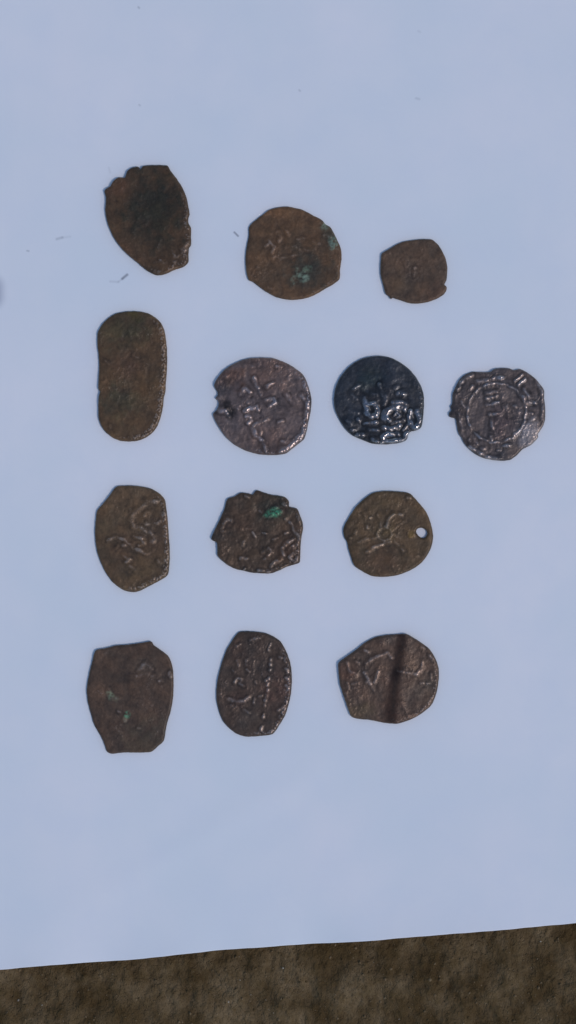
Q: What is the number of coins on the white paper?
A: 13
